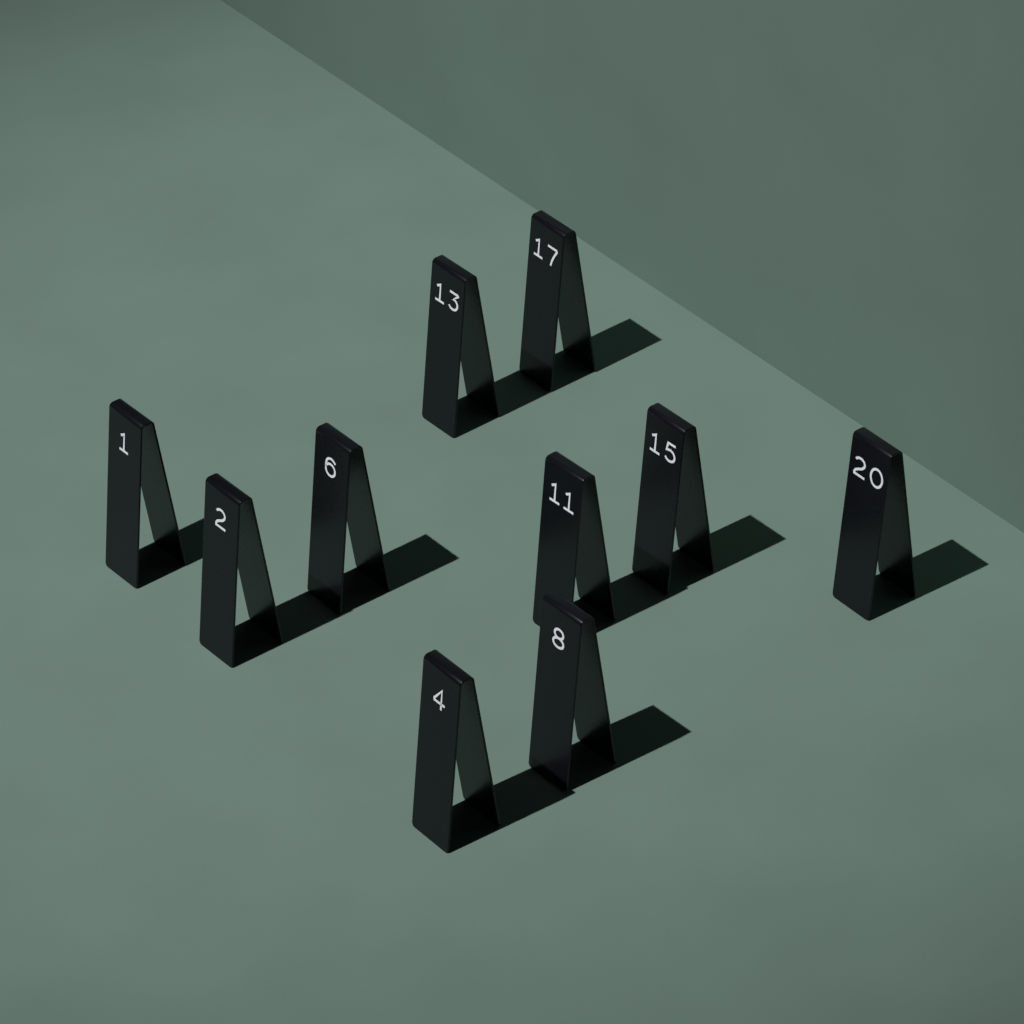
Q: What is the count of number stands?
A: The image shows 10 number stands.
